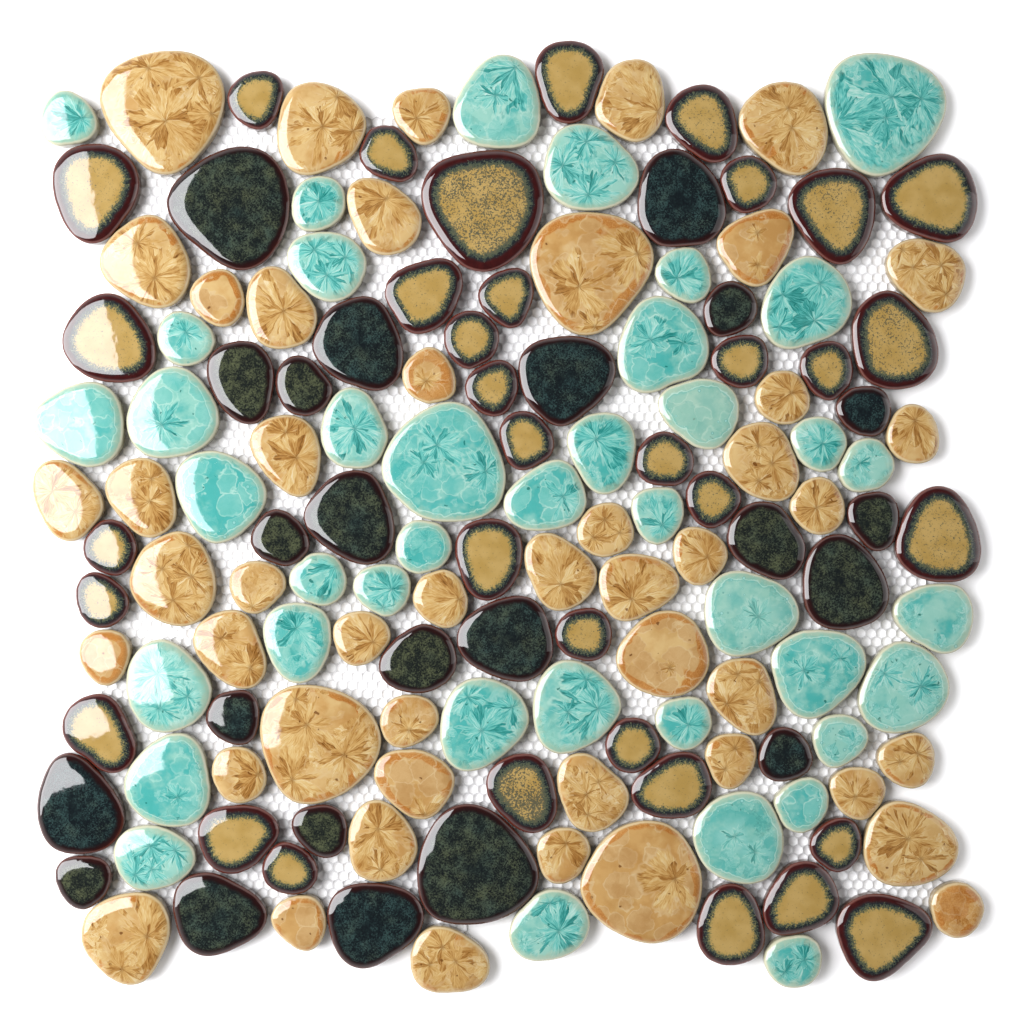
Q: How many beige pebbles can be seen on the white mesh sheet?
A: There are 48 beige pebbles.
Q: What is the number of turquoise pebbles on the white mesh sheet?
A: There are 40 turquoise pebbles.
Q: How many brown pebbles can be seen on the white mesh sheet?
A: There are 35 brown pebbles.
